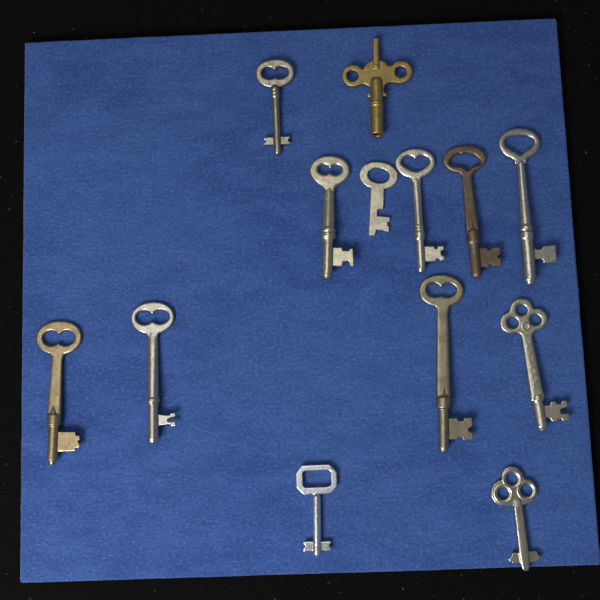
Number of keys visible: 13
